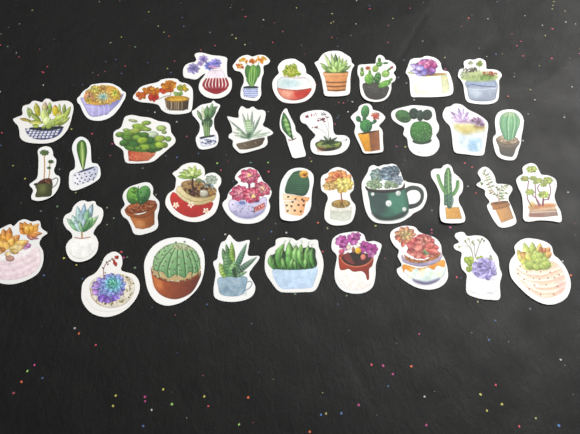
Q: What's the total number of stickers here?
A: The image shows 40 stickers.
